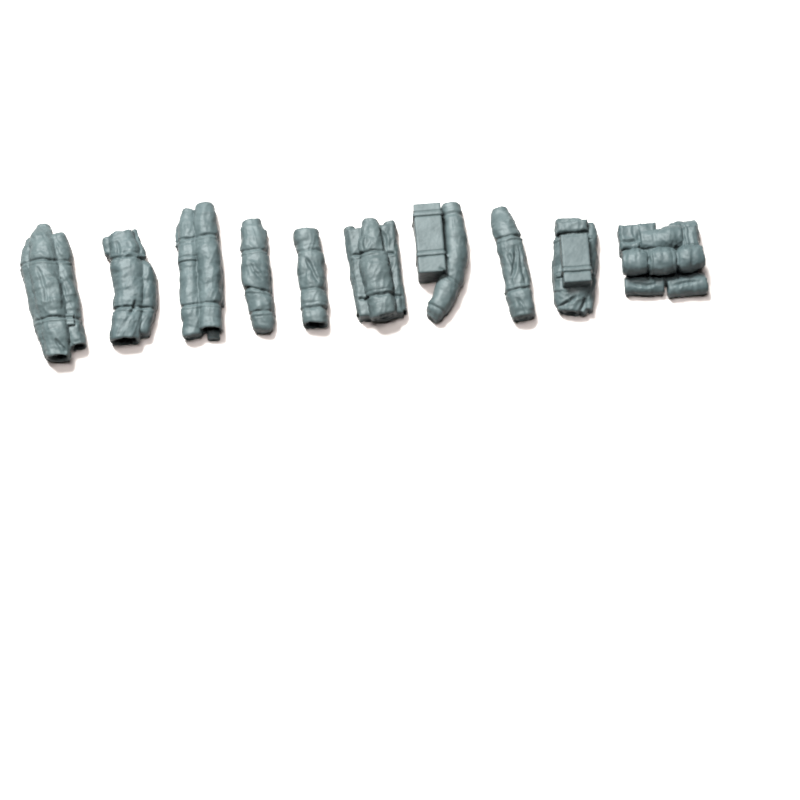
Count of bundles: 10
